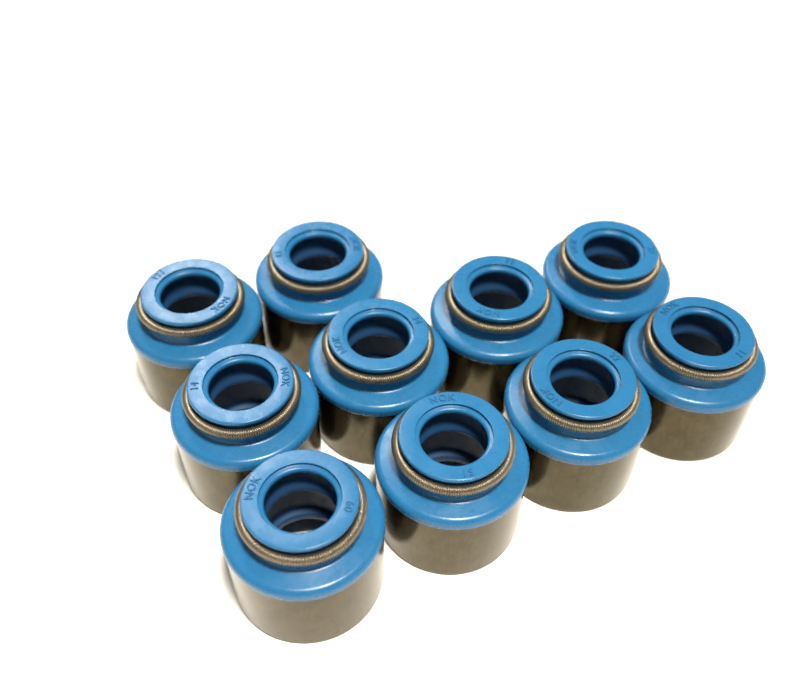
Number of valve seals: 10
